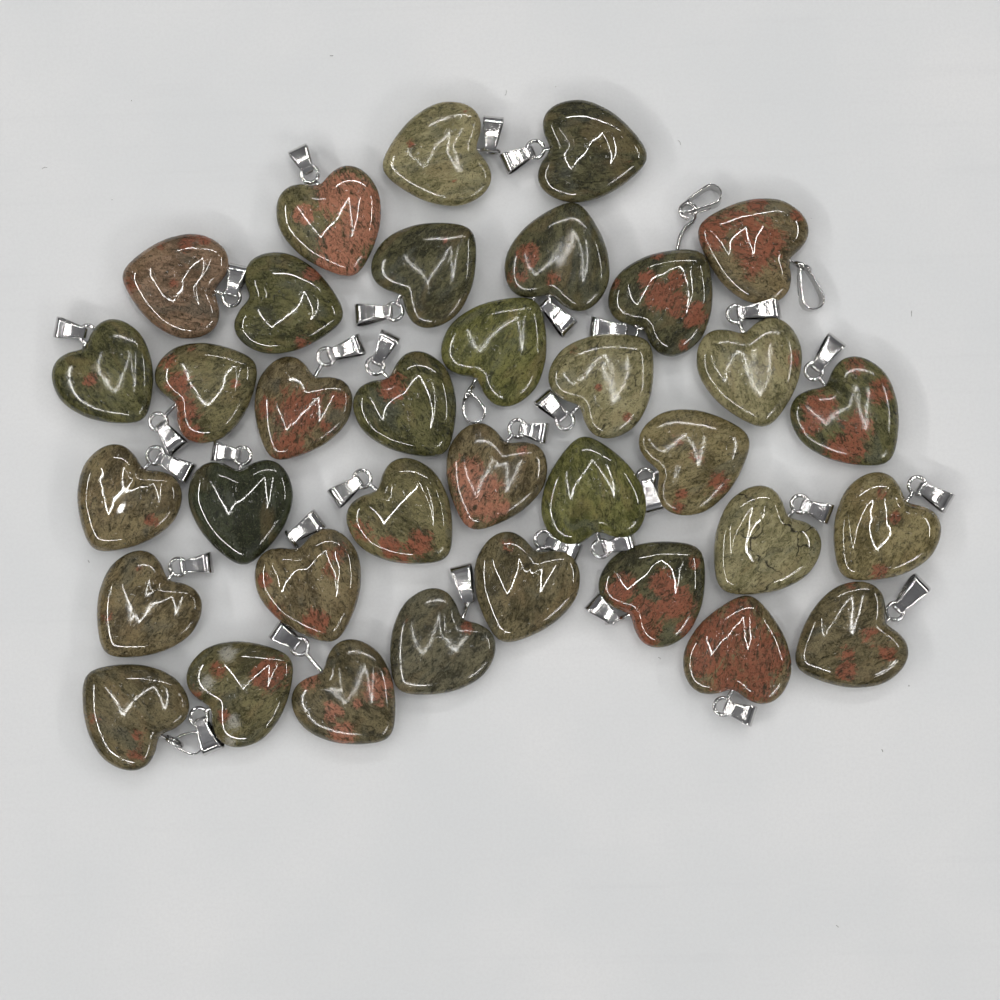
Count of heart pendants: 35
